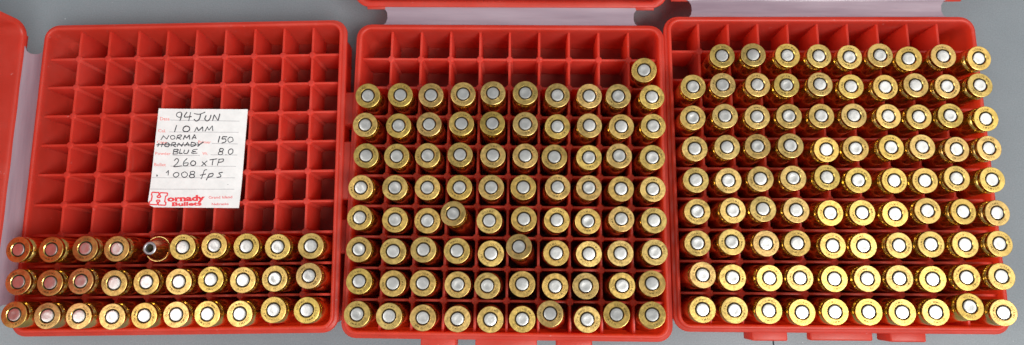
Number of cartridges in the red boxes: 200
